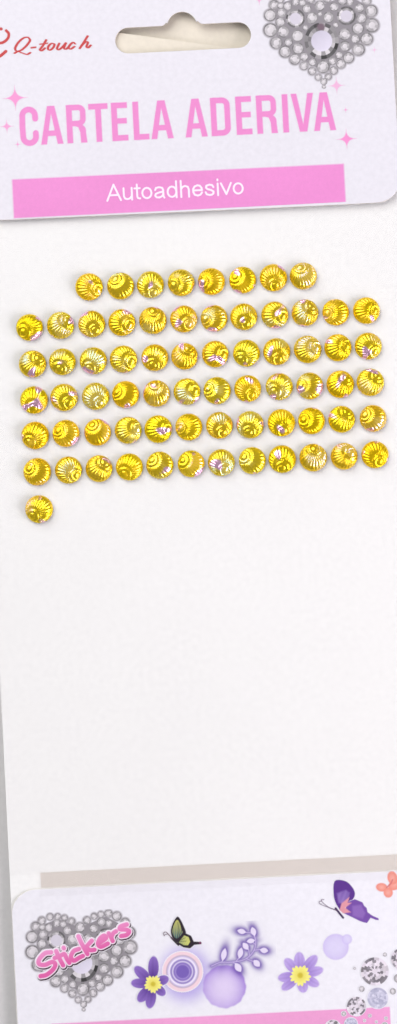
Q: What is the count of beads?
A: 69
